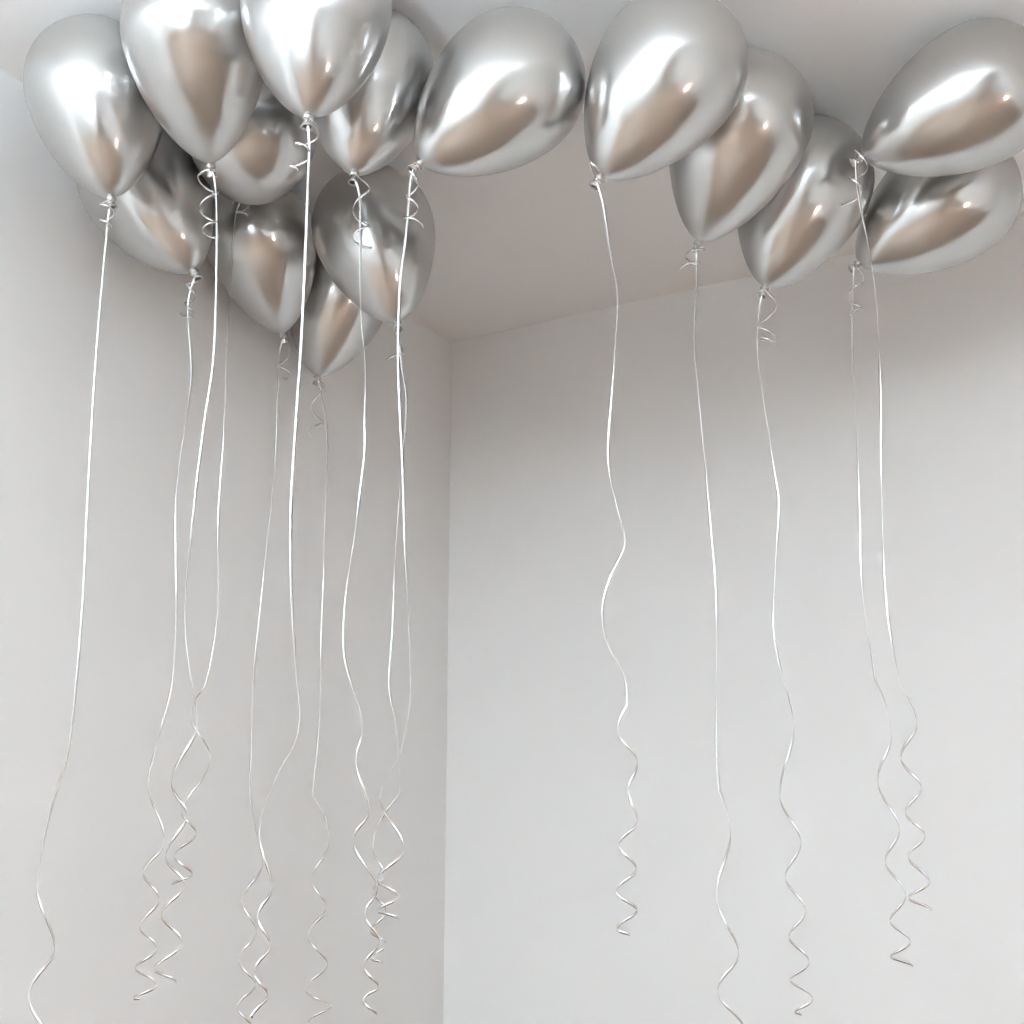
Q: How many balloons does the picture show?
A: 15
